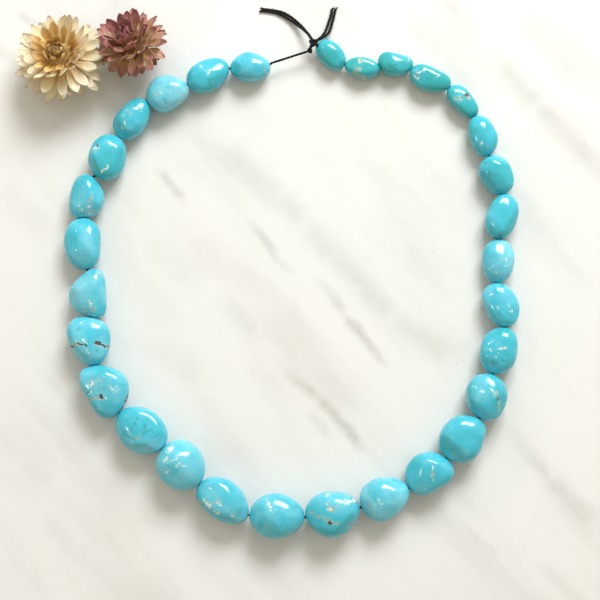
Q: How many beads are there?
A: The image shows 30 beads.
